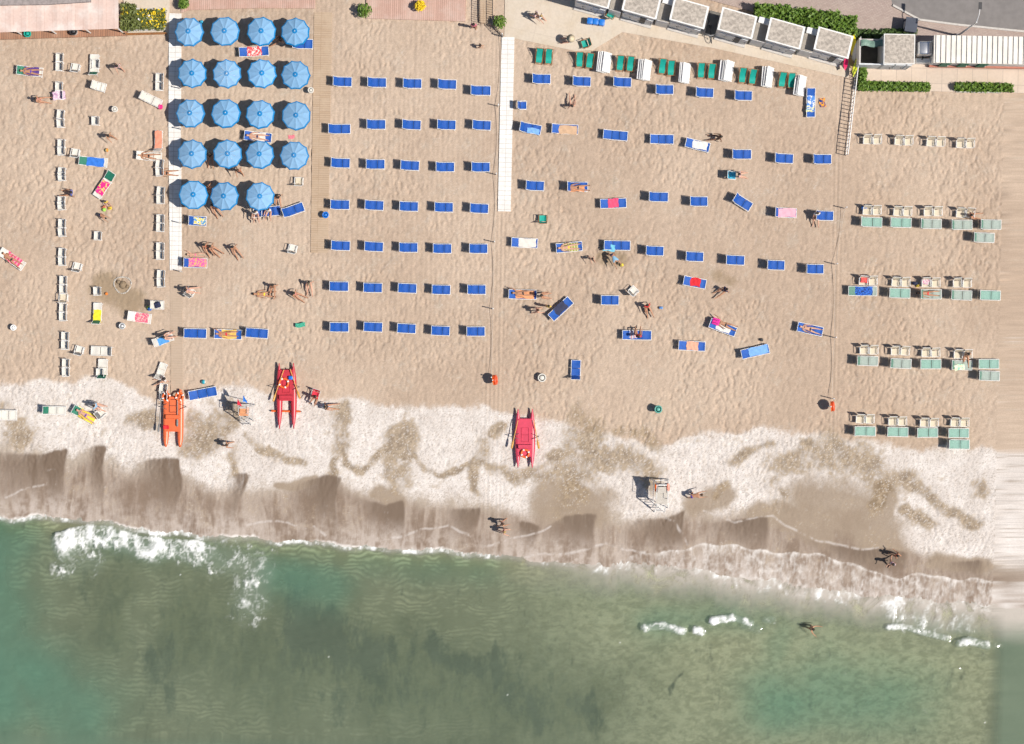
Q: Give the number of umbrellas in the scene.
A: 19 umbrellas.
